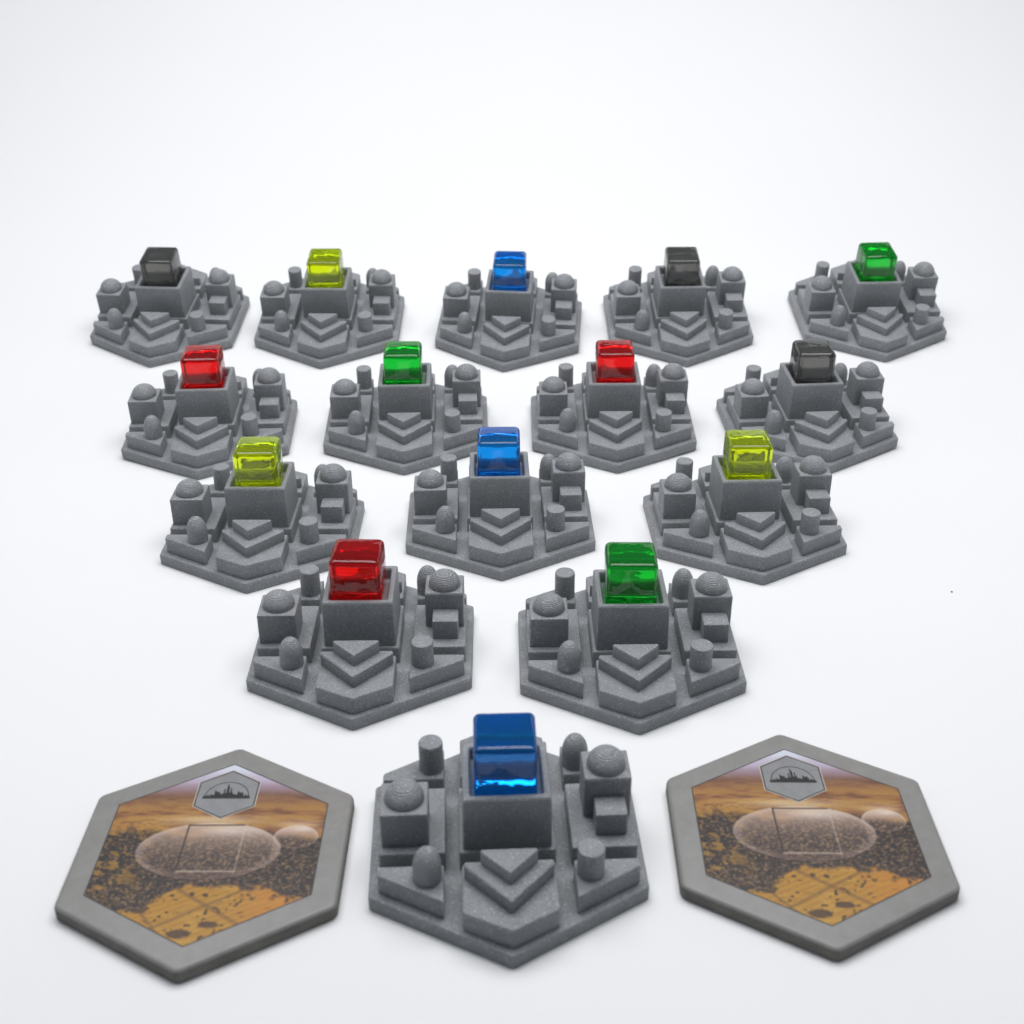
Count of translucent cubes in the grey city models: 15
